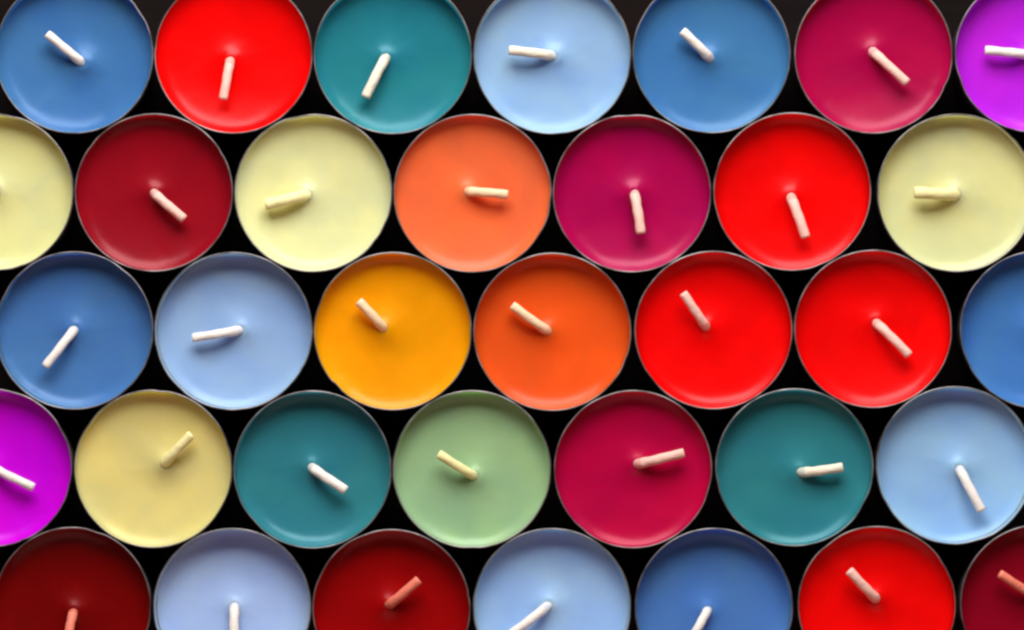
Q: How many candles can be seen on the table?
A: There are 35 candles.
